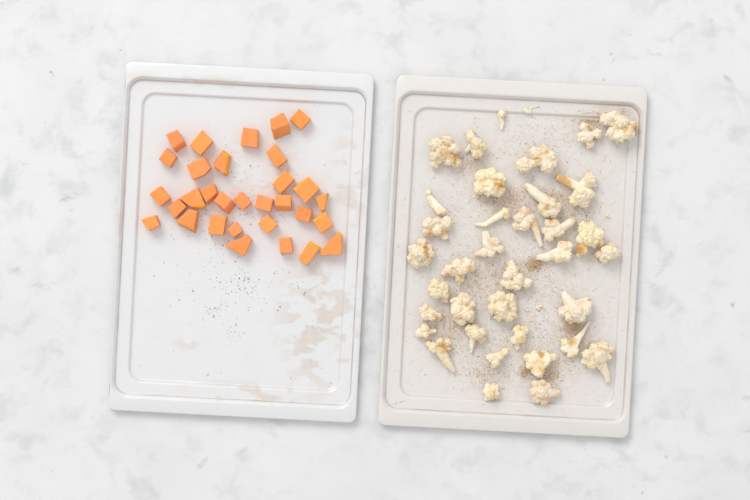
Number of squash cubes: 31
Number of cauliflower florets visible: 36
